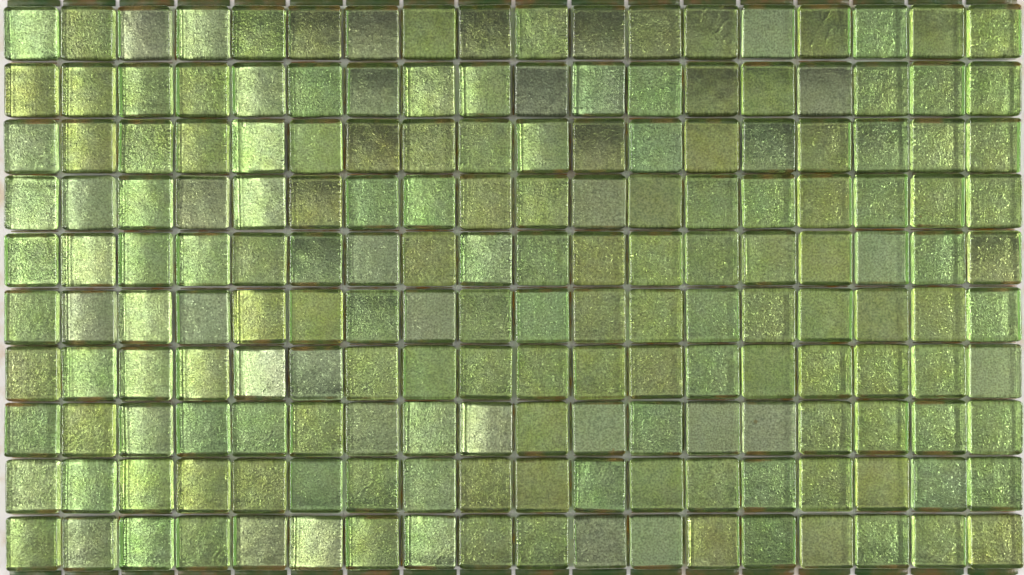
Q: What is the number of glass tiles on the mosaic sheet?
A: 180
